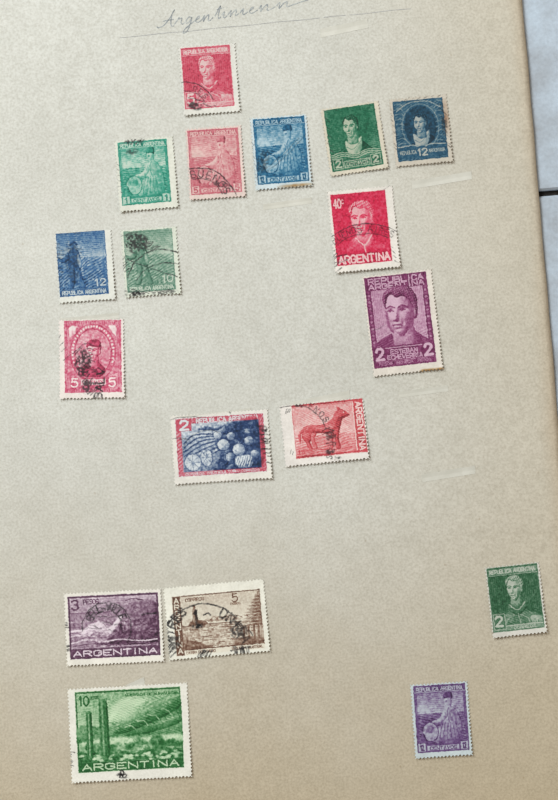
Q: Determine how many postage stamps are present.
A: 18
